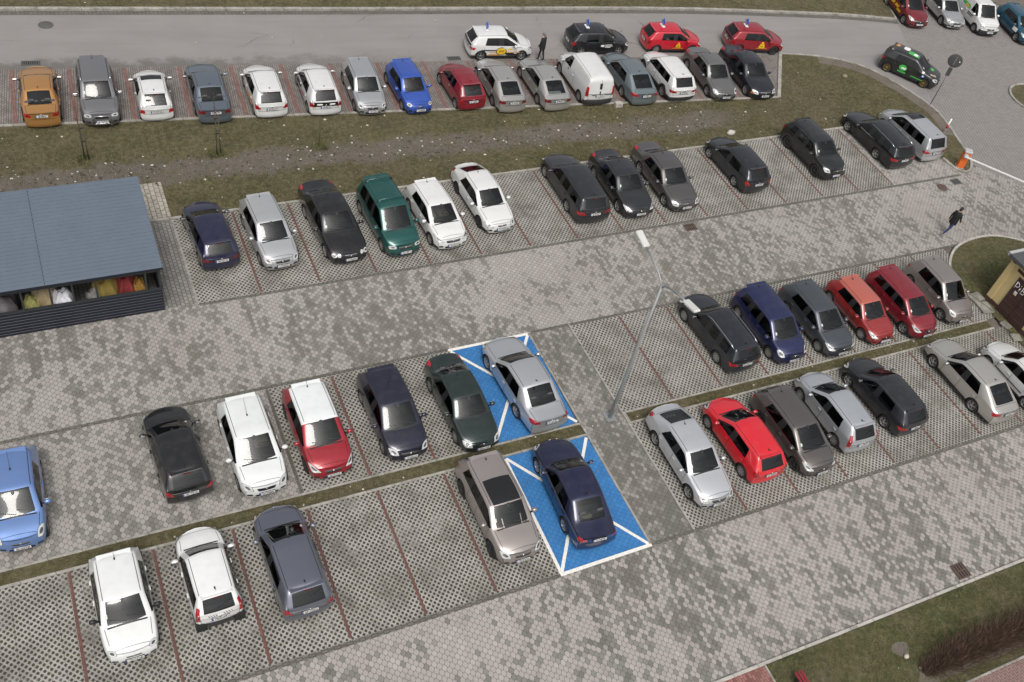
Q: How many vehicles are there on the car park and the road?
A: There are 63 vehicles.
